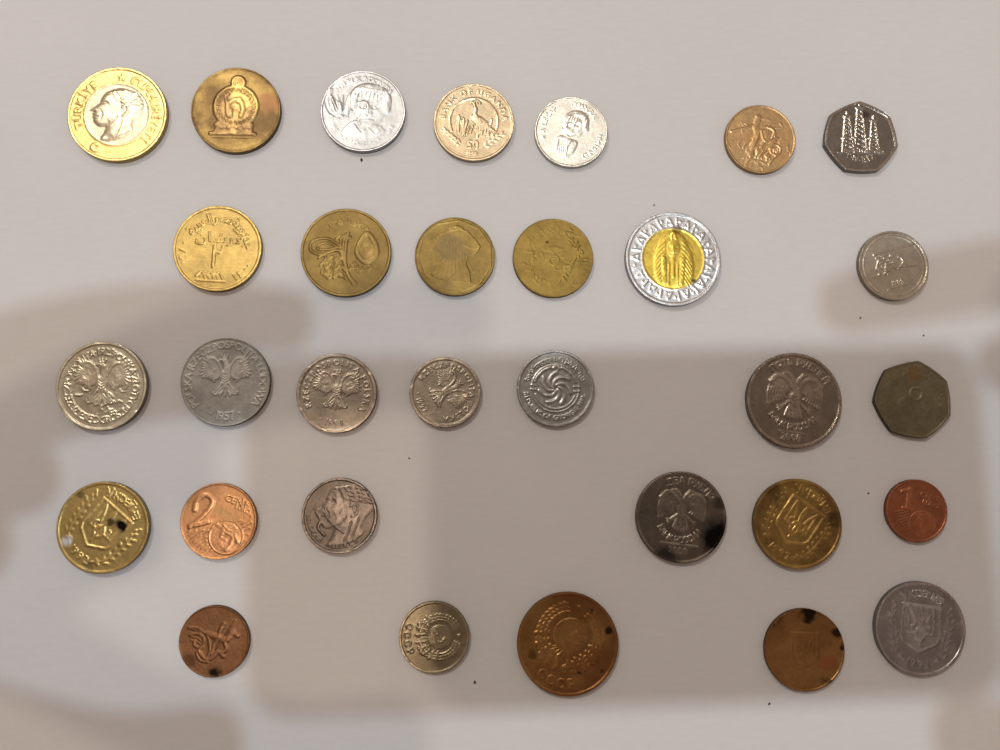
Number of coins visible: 31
